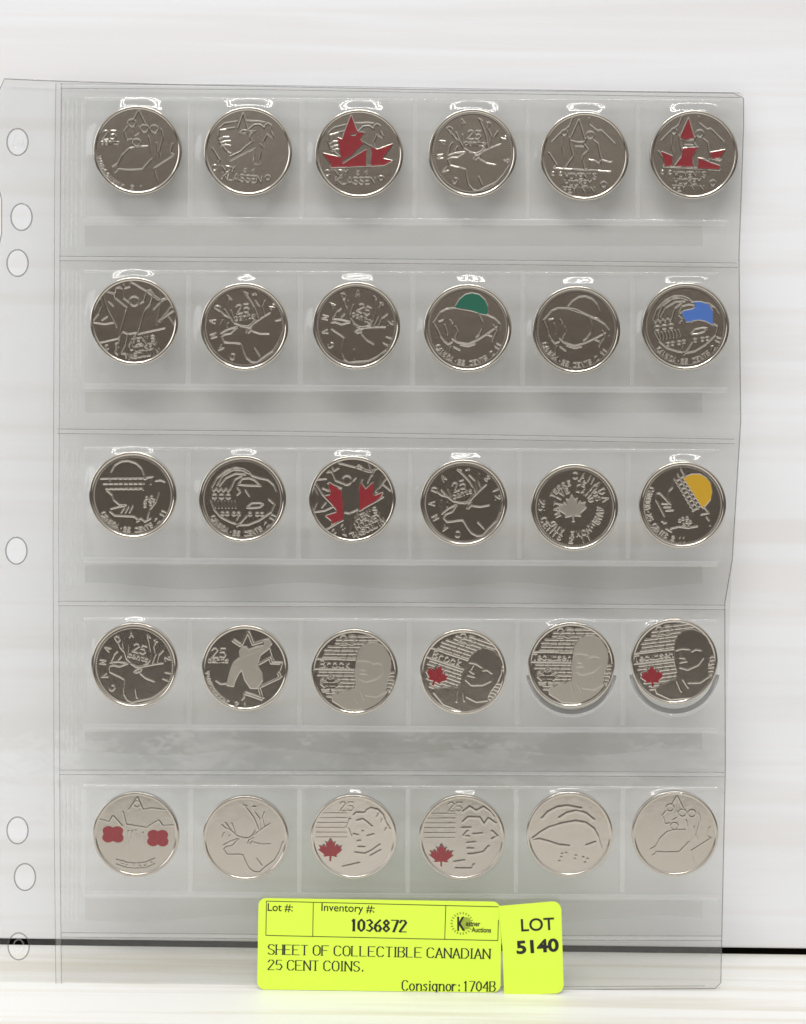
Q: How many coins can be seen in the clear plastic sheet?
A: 30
